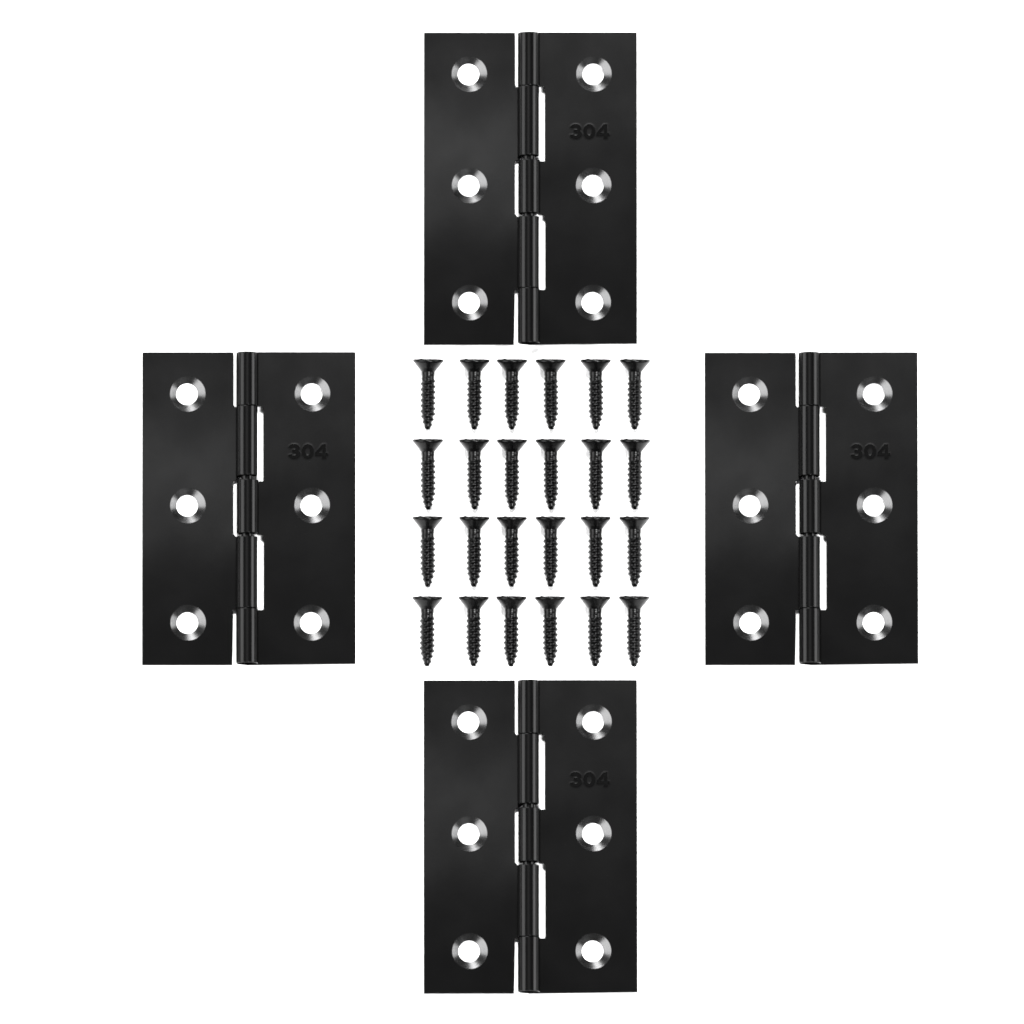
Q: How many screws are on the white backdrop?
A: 24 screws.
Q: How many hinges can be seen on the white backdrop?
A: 4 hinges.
